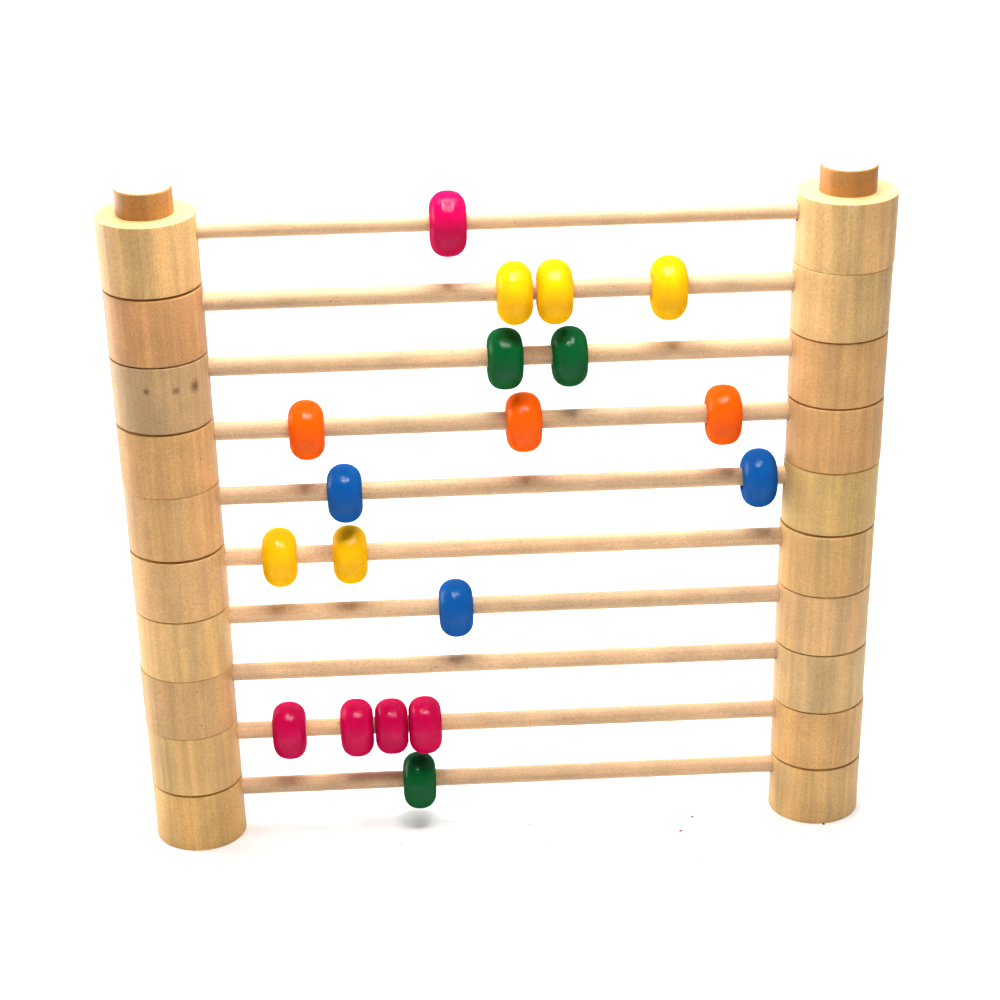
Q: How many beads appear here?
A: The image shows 19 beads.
